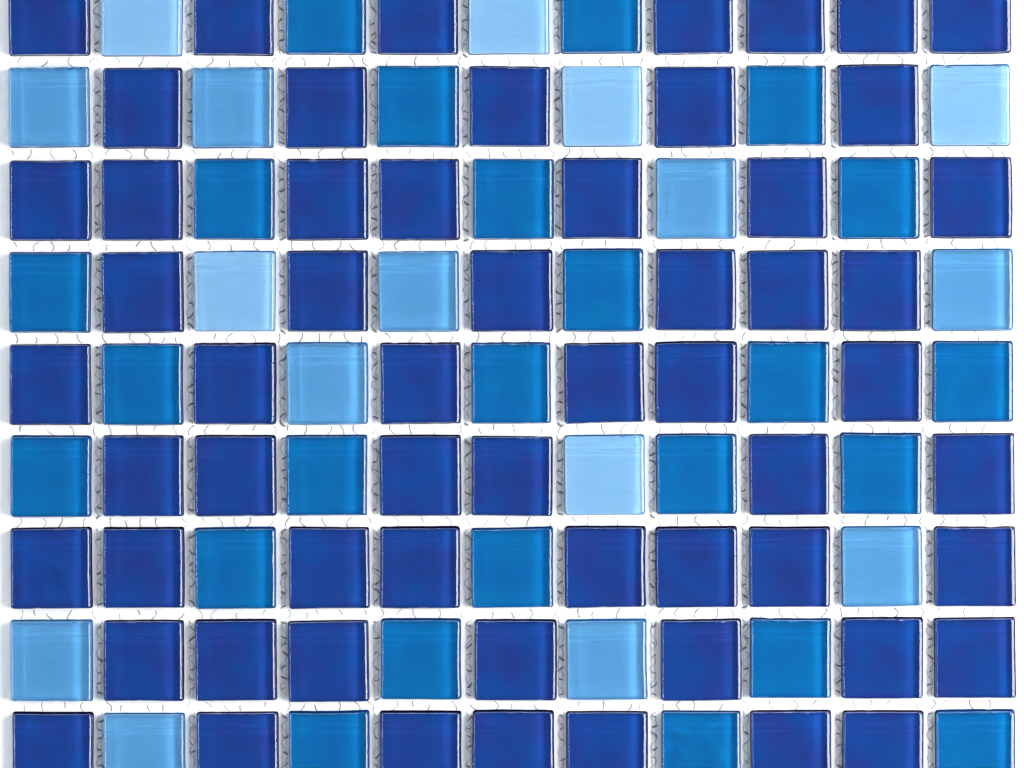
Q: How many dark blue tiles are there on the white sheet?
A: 59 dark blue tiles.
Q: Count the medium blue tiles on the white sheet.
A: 24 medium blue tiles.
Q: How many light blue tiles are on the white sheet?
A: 16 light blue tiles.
